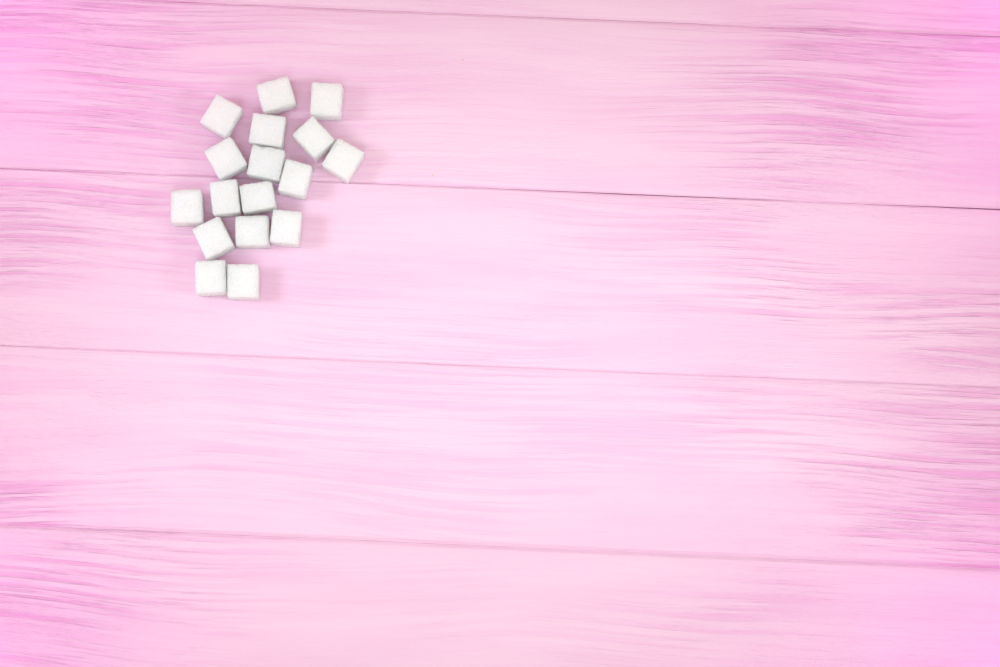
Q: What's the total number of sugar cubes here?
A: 17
